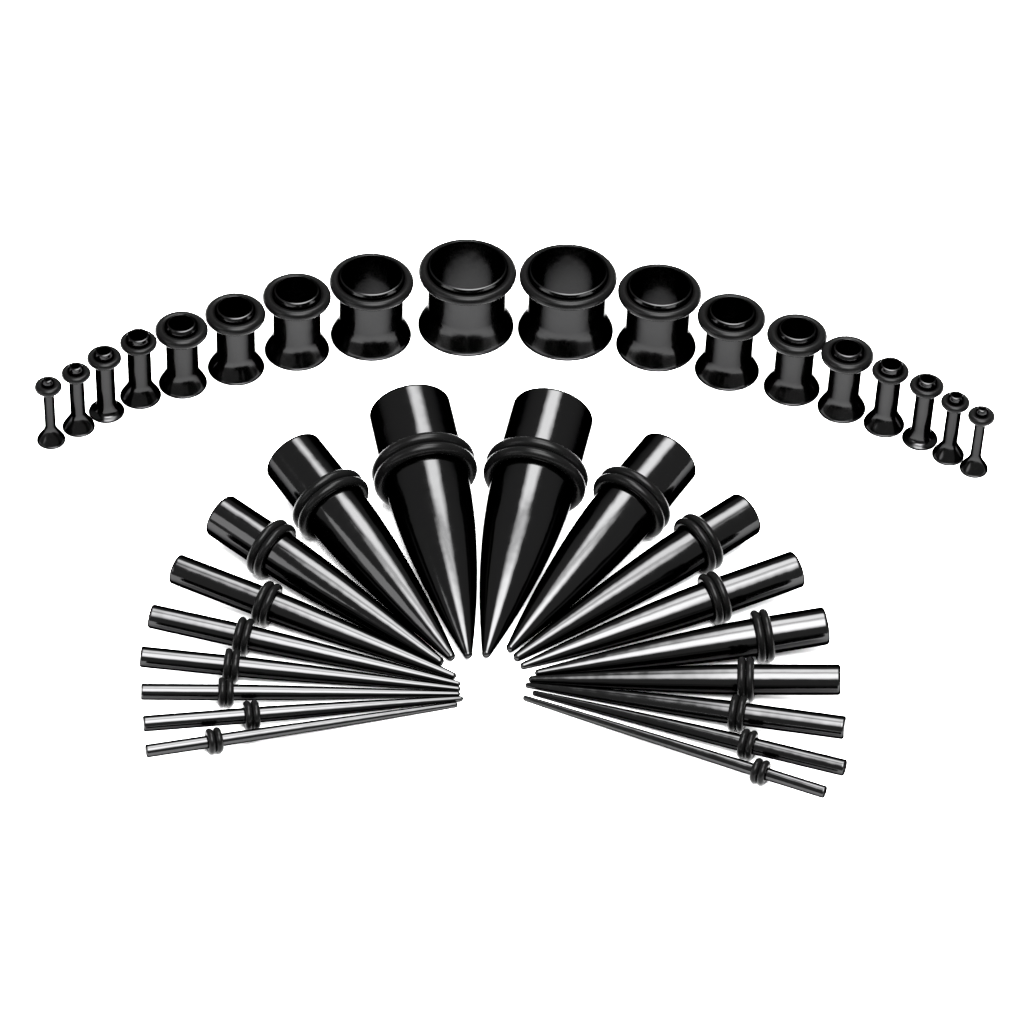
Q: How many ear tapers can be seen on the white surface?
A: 18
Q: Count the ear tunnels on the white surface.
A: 18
